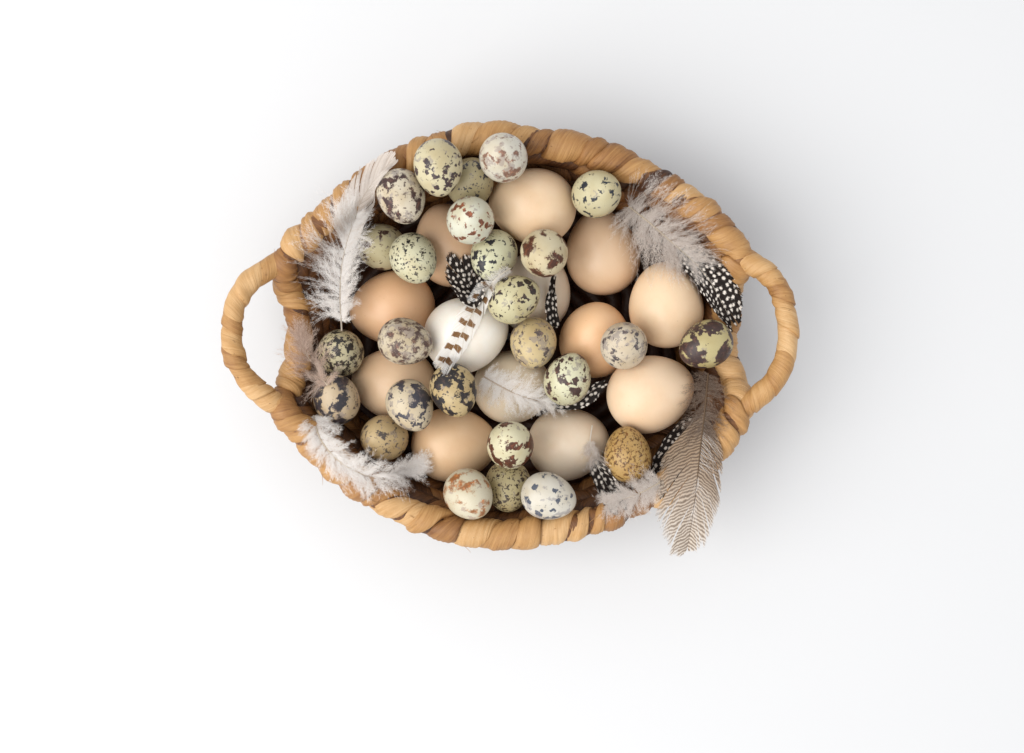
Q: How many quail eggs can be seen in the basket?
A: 26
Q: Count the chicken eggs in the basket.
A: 13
